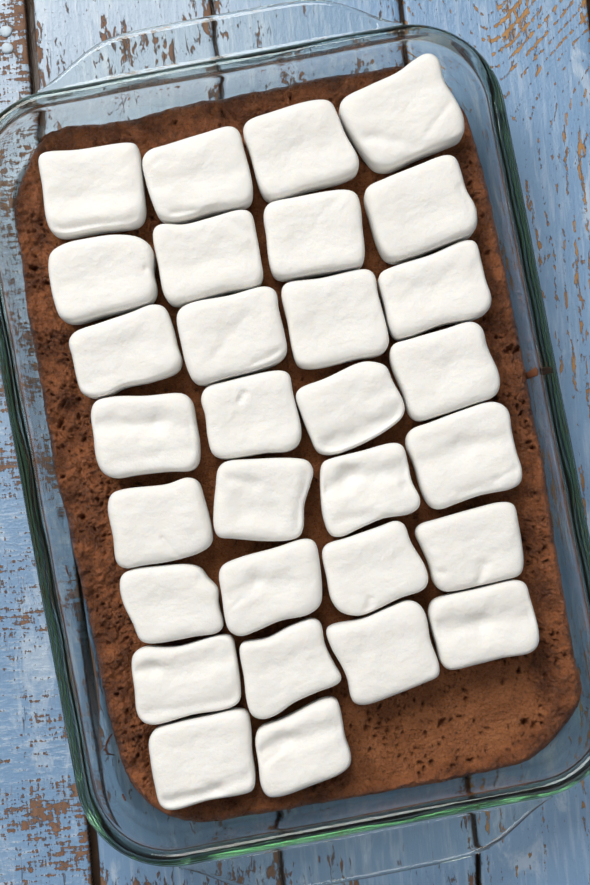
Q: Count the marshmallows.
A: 30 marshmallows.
